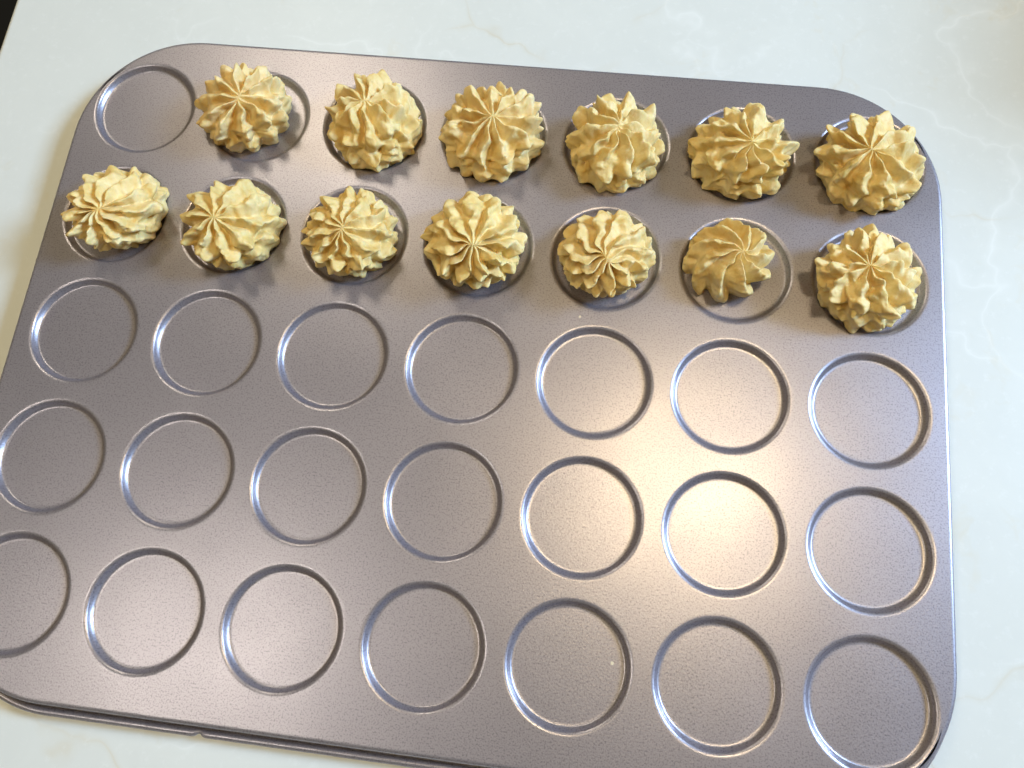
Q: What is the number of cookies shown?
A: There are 13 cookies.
